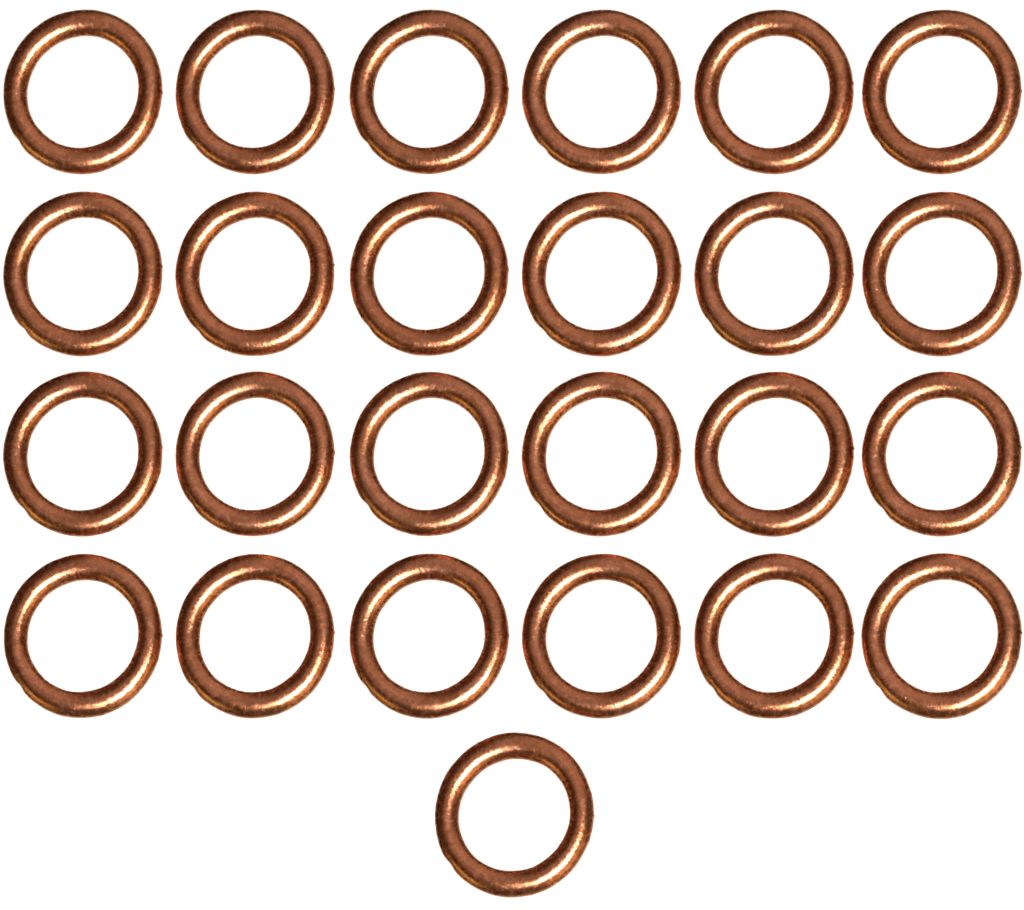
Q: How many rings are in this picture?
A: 25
